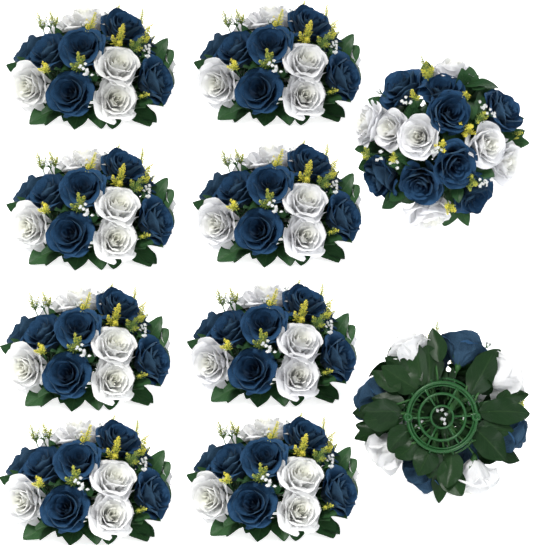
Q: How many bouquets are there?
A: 10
